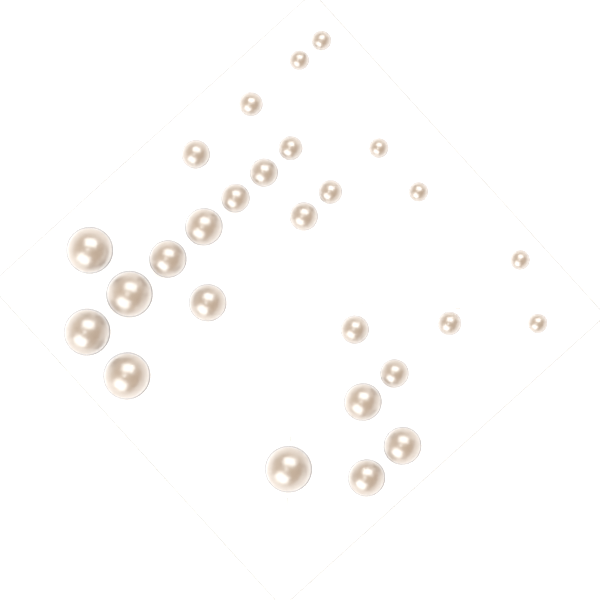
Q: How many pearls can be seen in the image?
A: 27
